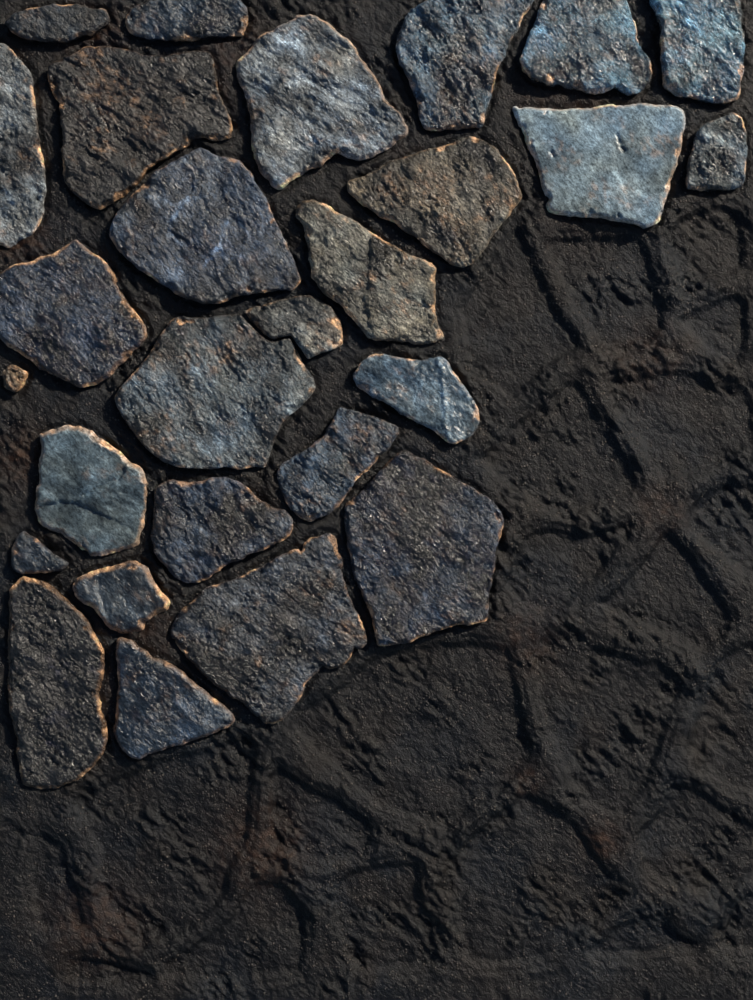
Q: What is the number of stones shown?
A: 27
